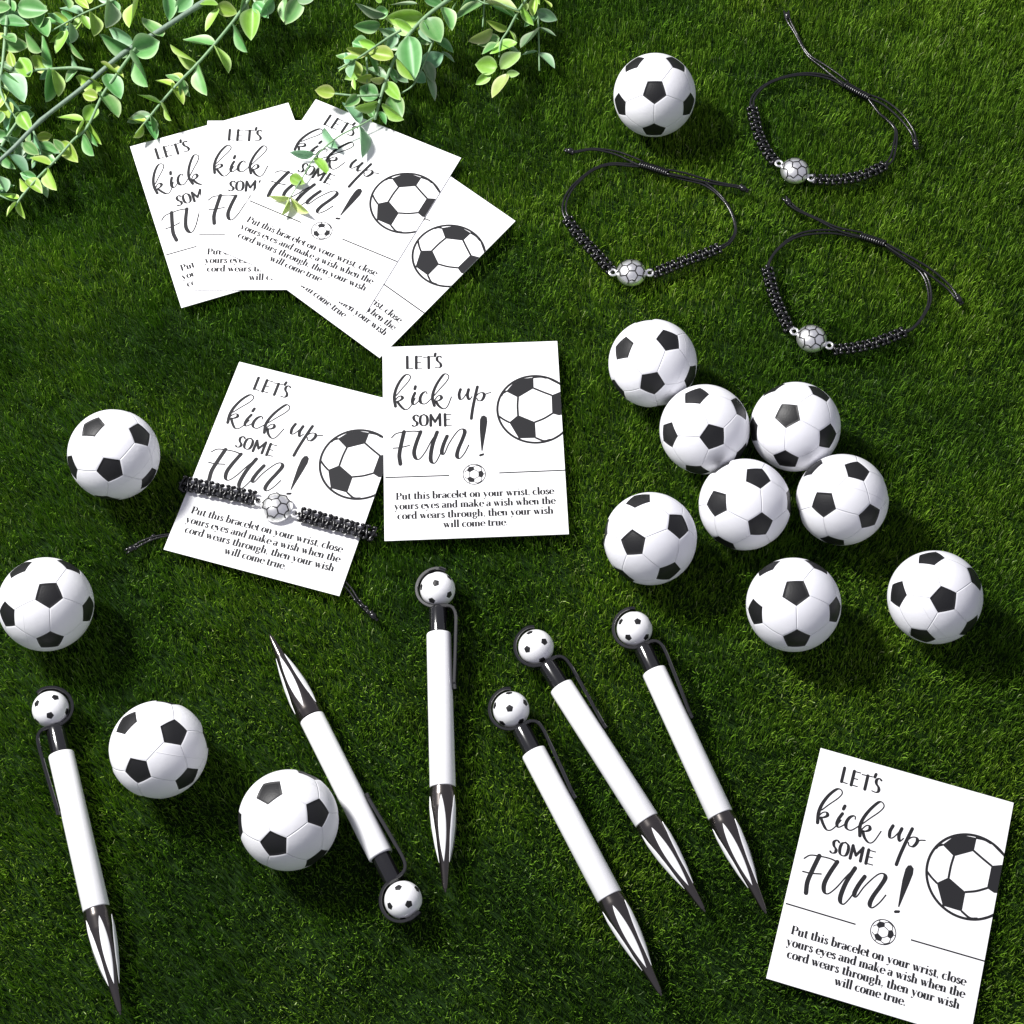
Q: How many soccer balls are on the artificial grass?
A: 13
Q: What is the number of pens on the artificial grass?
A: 6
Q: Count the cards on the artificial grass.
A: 7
